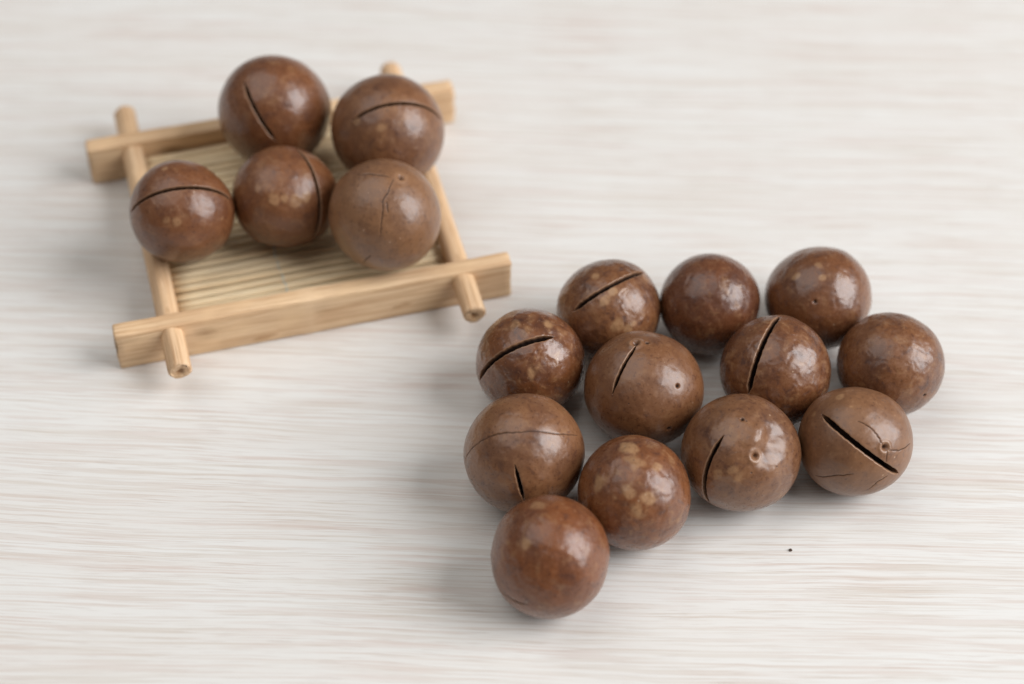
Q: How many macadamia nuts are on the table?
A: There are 17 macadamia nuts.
